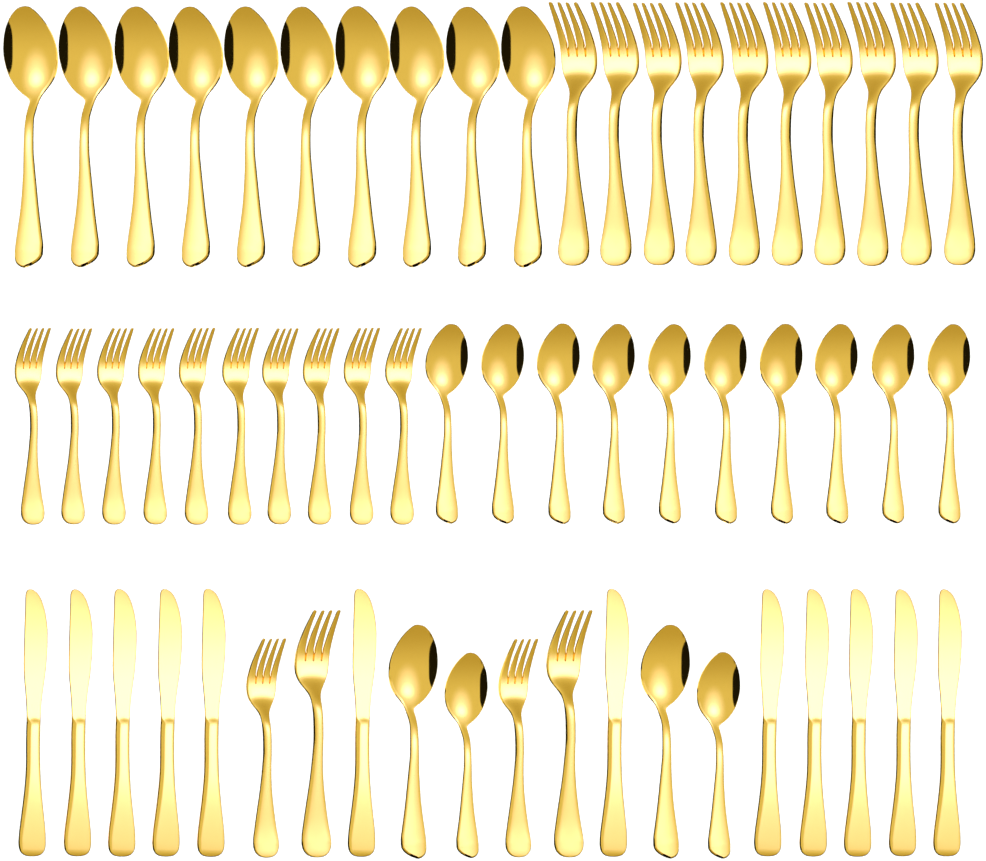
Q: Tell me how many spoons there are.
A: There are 24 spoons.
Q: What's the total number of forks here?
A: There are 24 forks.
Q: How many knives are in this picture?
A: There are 12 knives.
